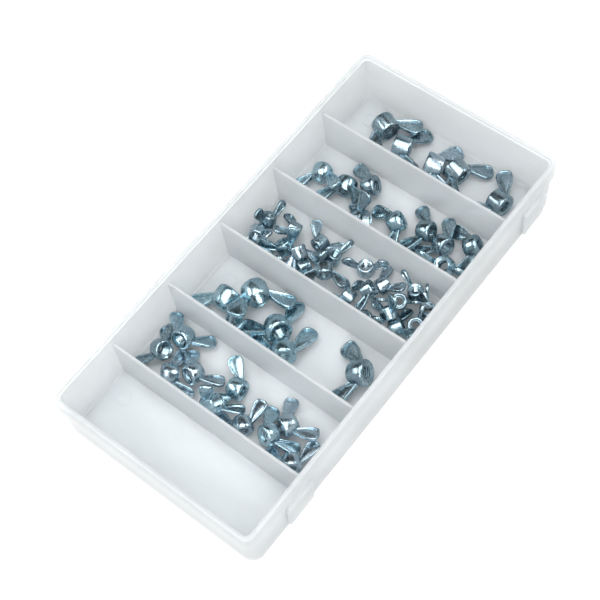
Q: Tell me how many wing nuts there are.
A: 50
